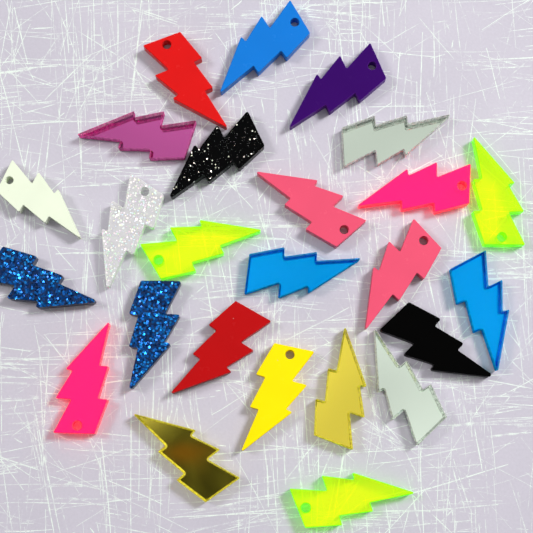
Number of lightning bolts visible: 25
